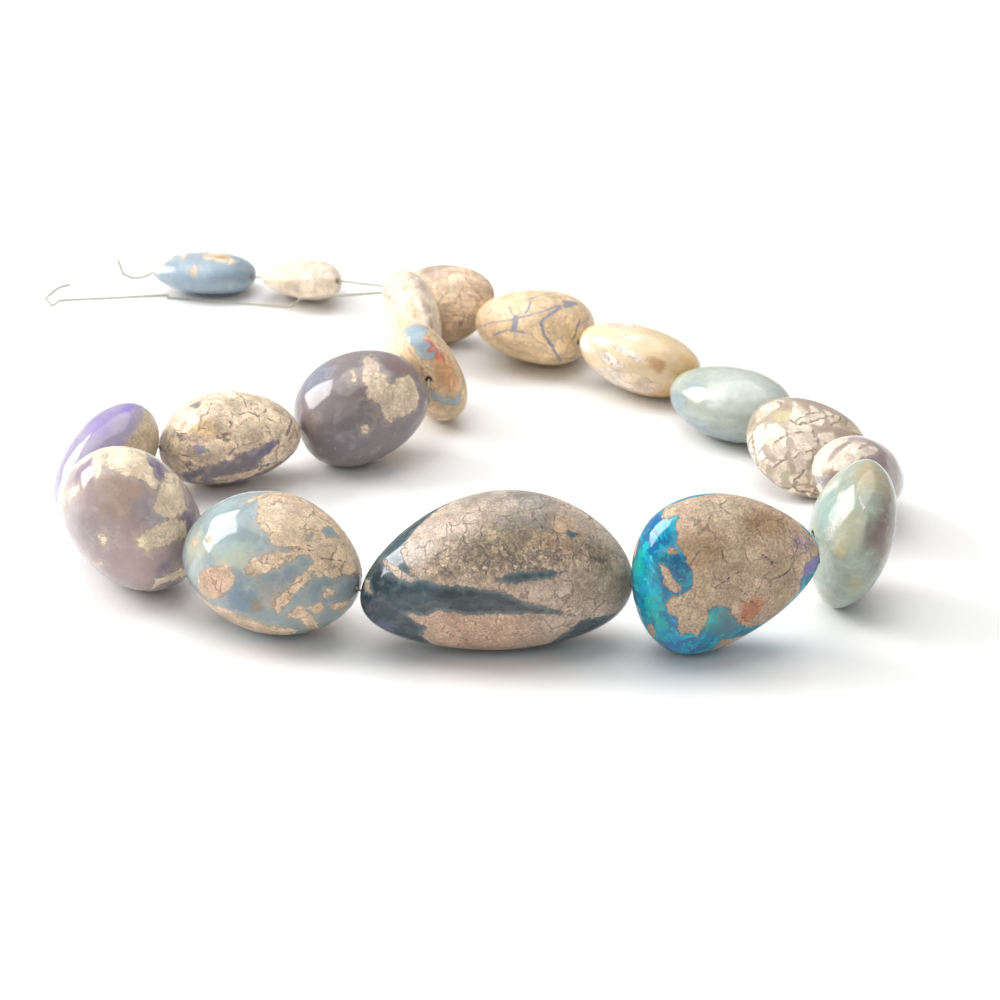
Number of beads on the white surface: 18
